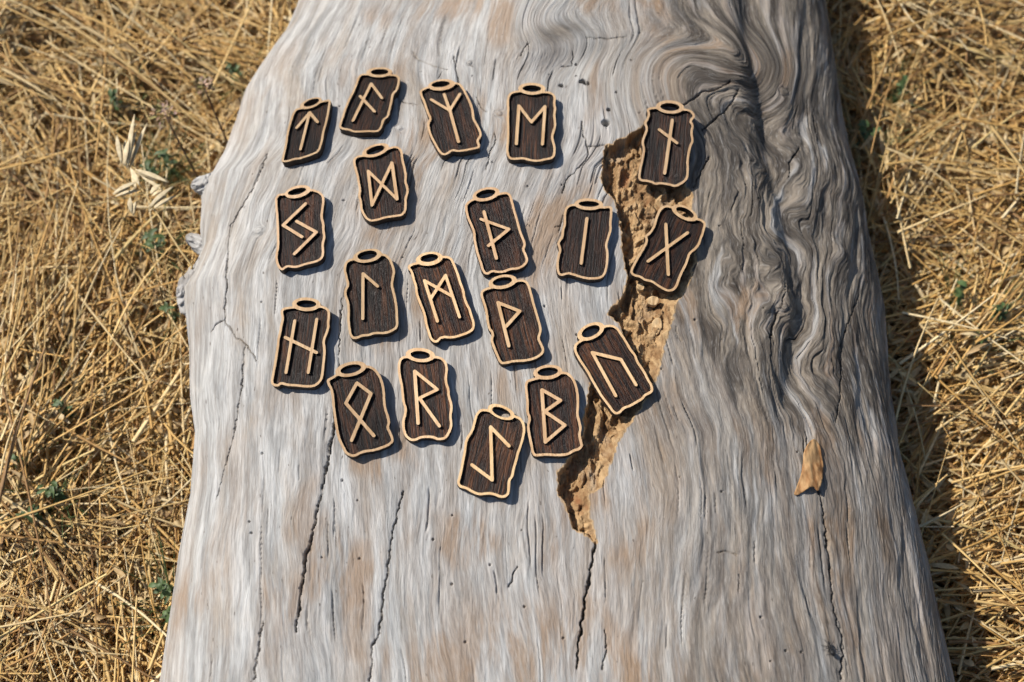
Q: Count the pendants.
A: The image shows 19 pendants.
